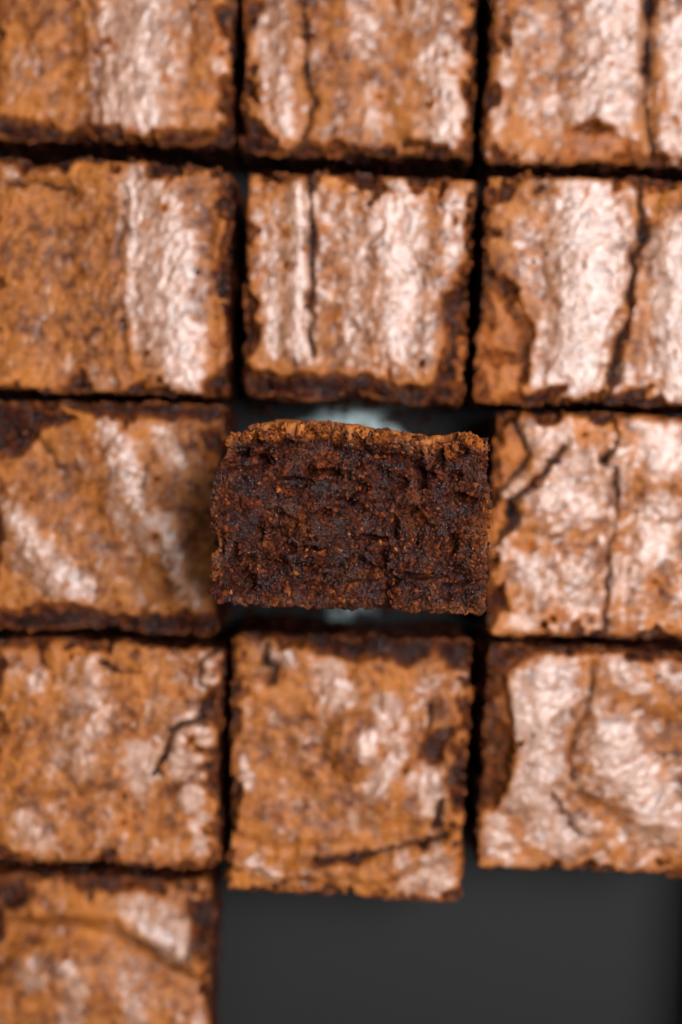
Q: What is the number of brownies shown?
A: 13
